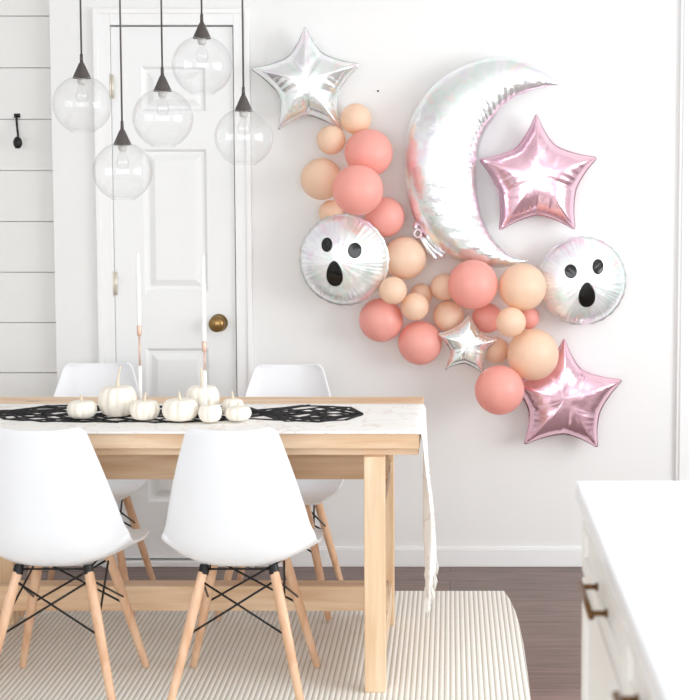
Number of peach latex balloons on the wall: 14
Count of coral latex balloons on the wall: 9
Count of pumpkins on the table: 8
